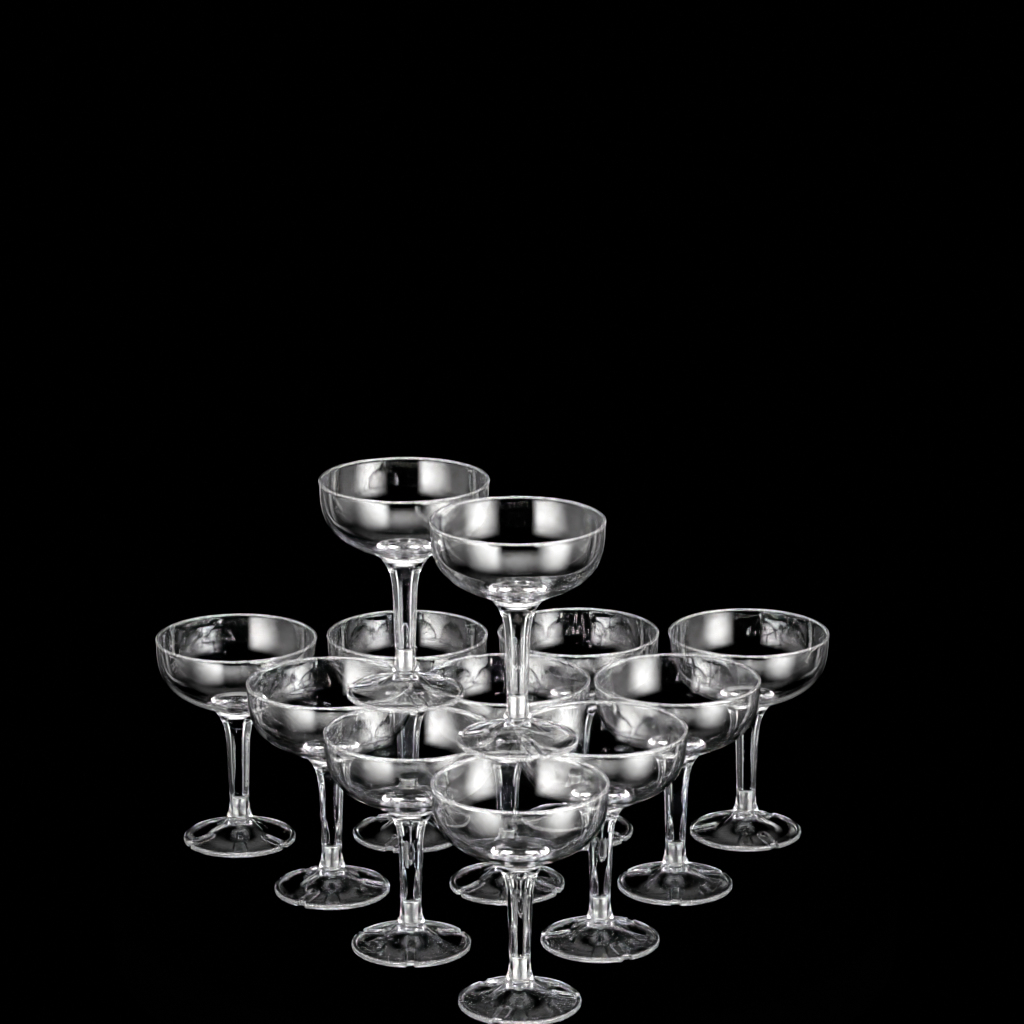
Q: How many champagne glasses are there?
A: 12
